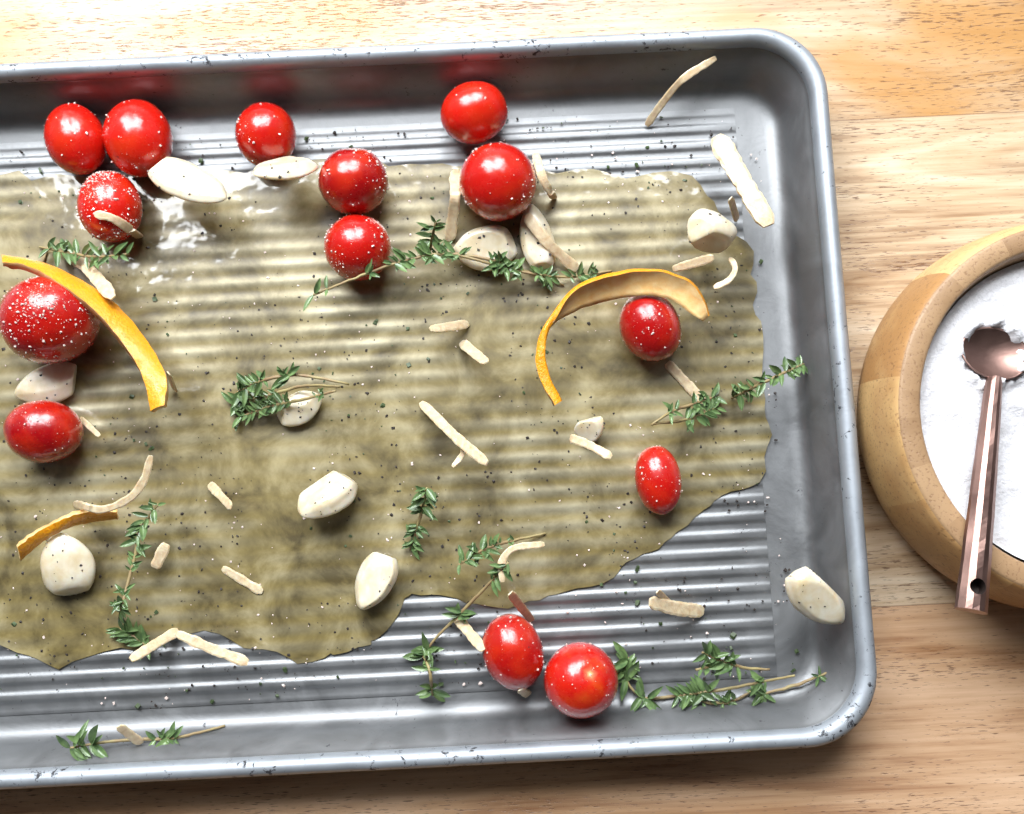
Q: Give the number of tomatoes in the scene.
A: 14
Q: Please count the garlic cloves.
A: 12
